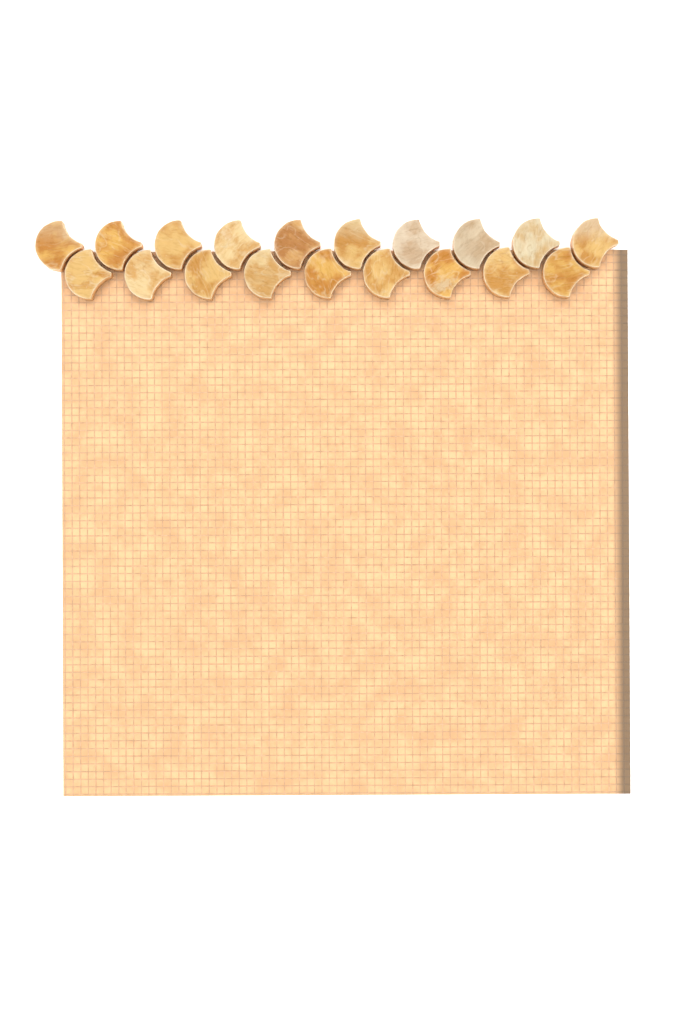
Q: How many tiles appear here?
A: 19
